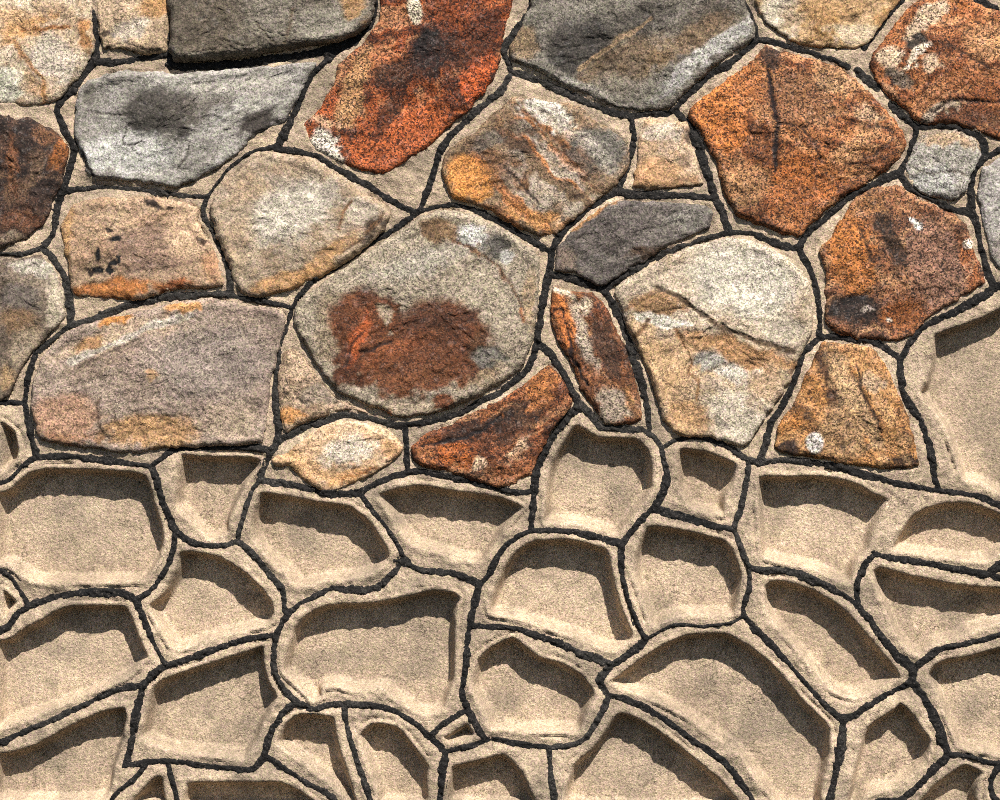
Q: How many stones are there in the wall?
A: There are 27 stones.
